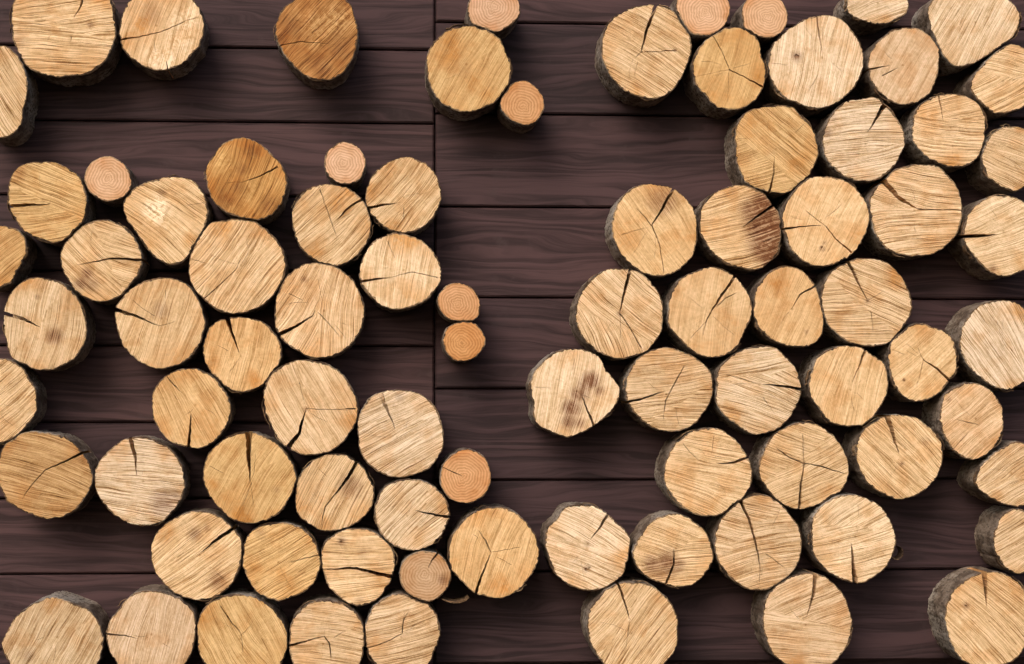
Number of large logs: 75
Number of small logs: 10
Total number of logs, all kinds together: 85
